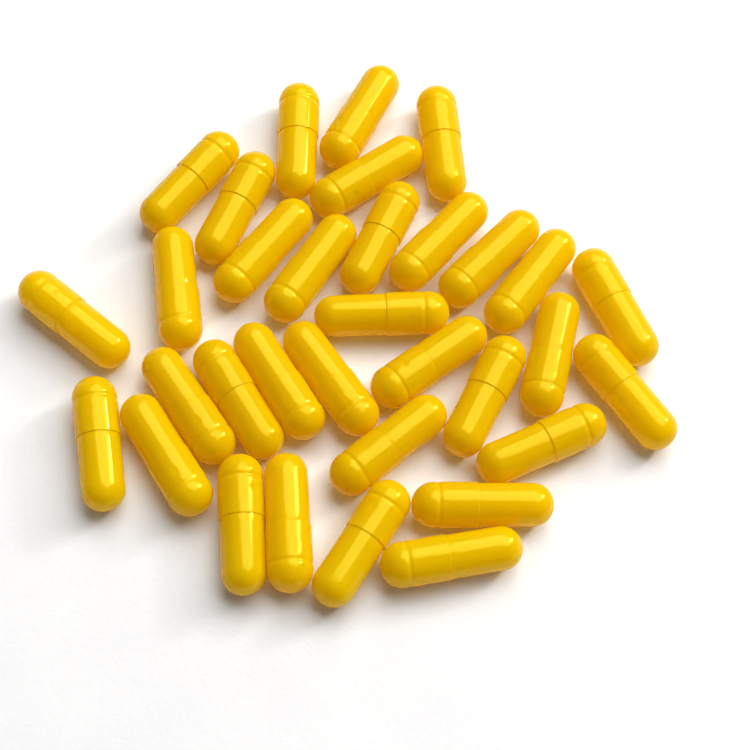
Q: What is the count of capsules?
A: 33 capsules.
